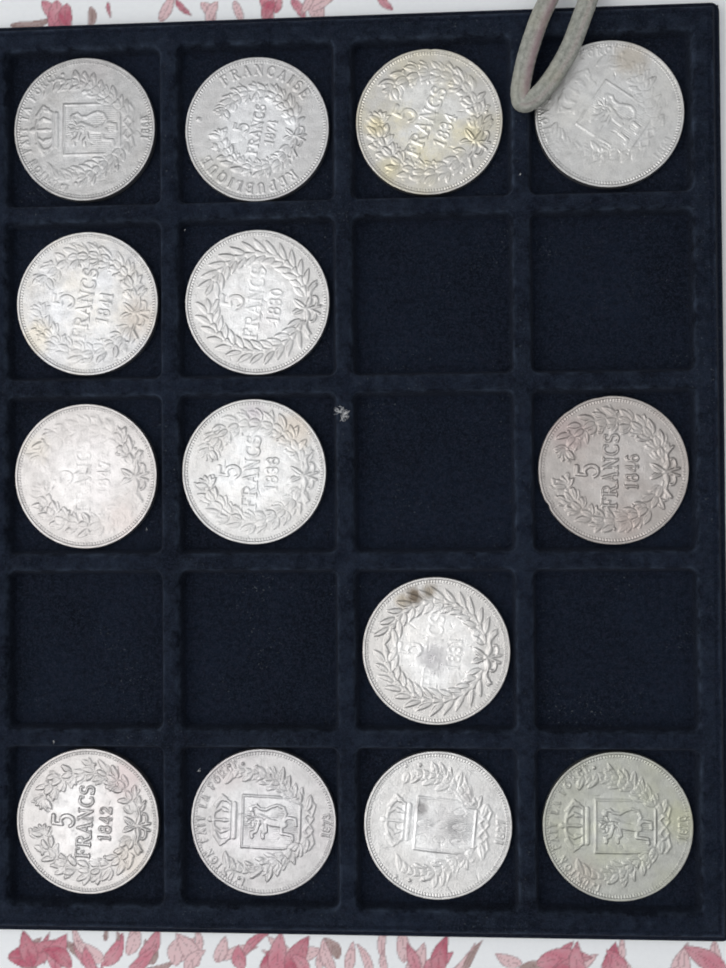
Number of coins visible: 14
